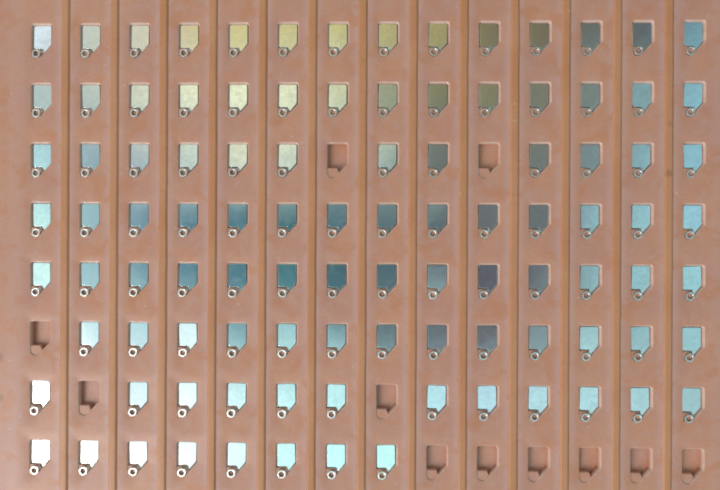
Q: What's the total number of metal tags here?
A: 101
